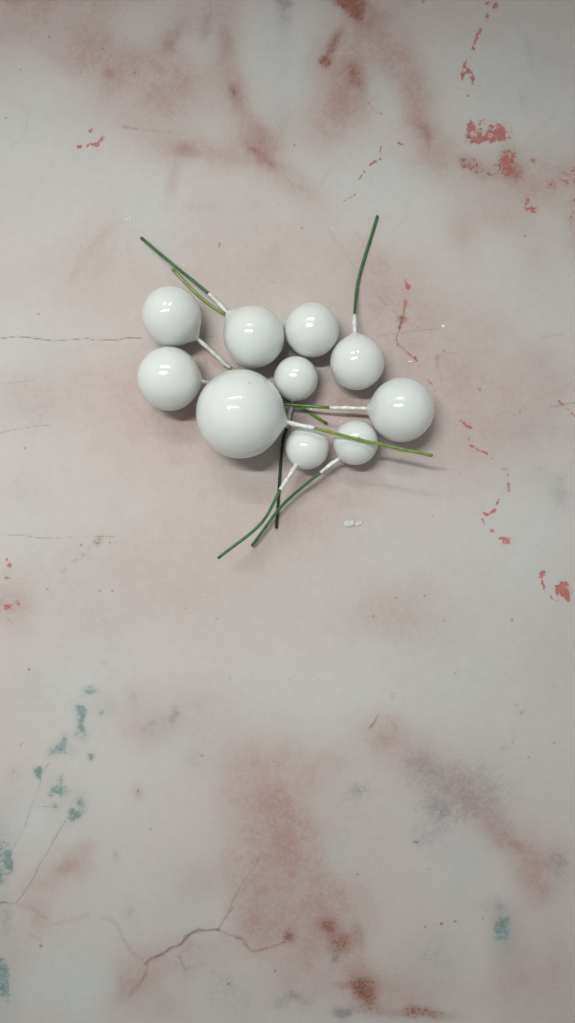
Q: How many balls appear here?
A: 10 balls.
